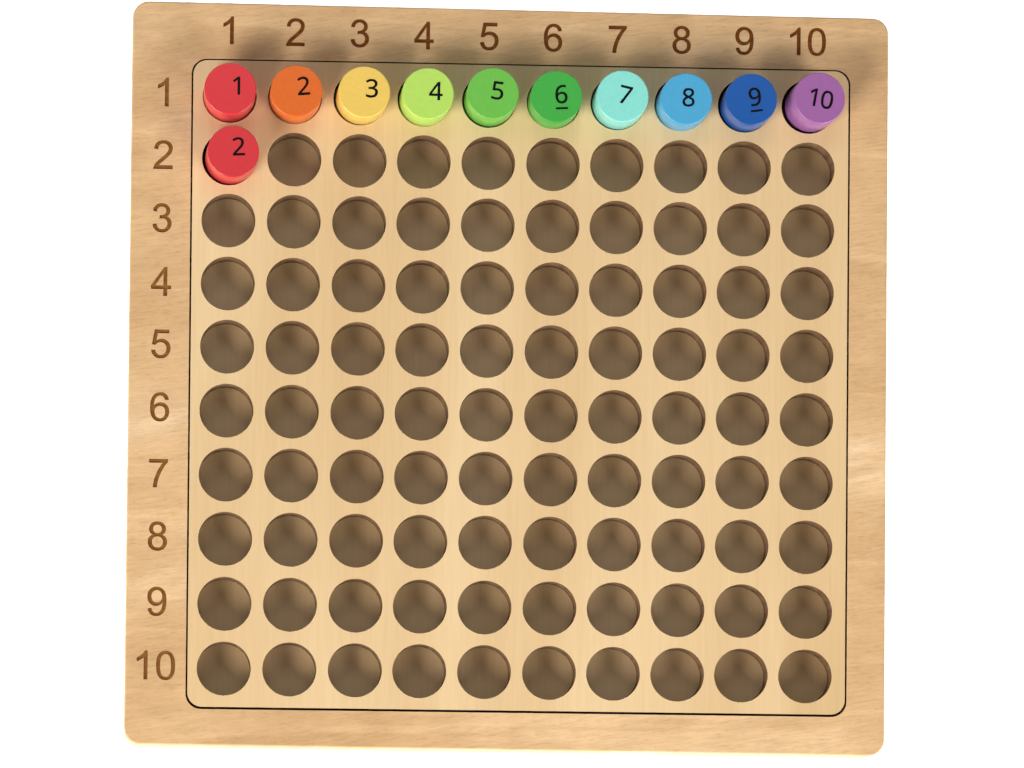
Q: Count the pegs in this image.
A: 11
